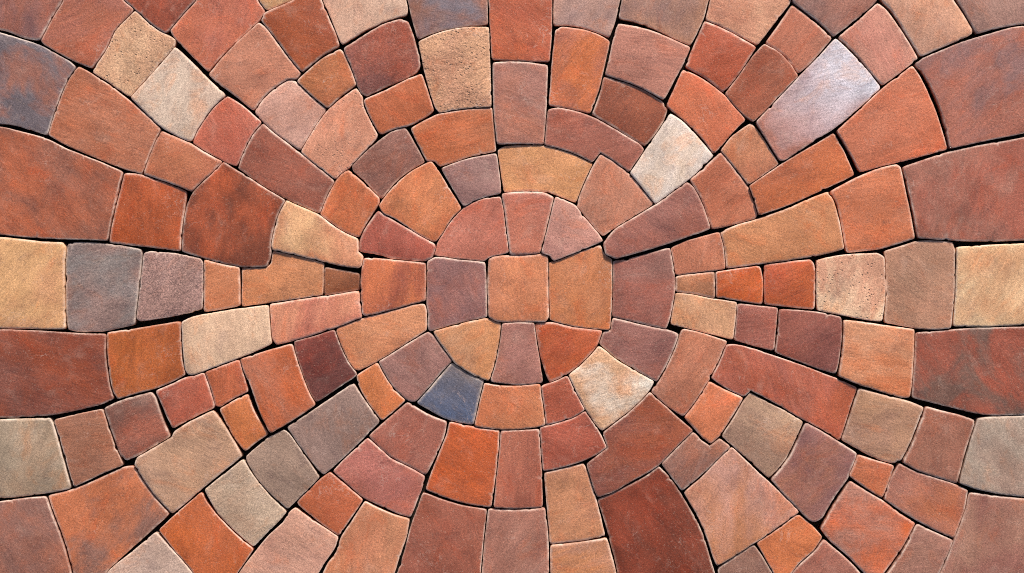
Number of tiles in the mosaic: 151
